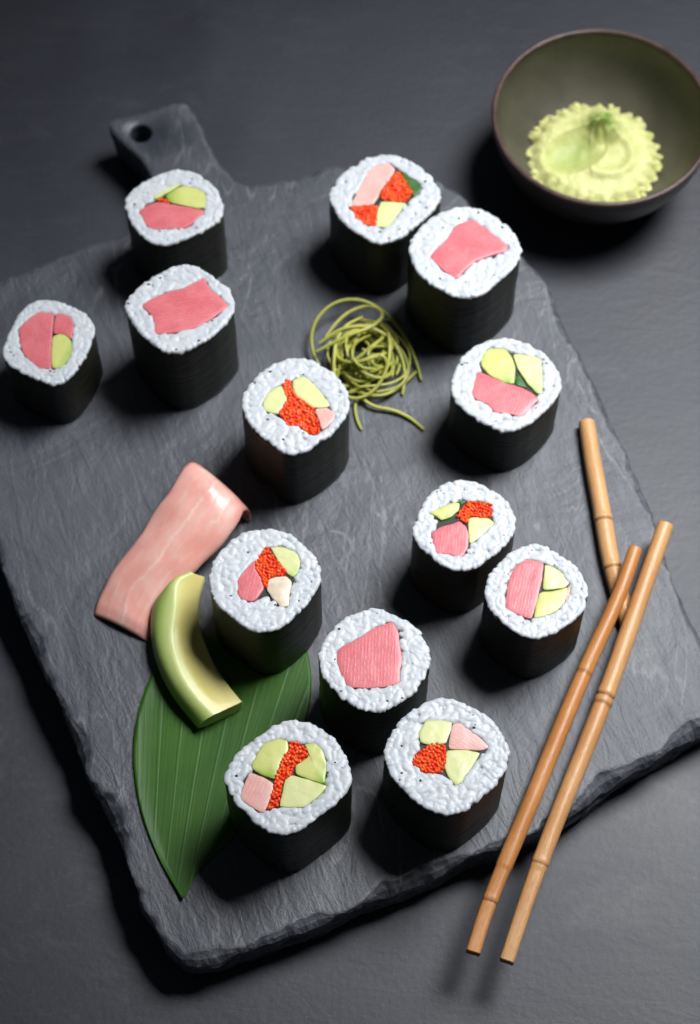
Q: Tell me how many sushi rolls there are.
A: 13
